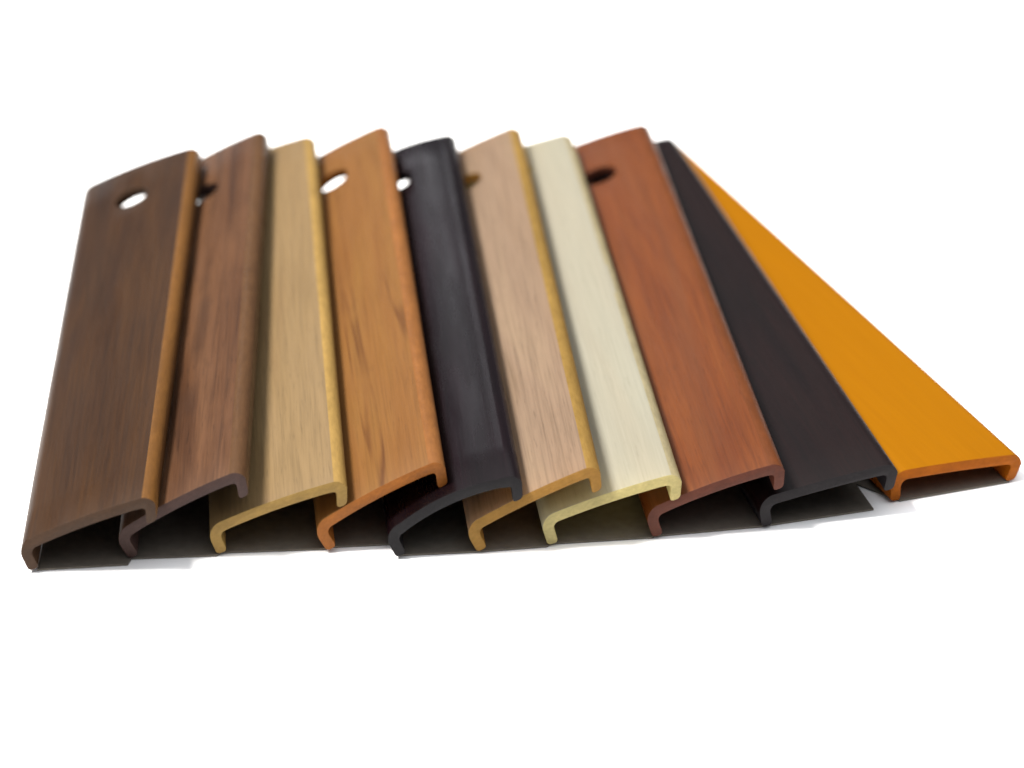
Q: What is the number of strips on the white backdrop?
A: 10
